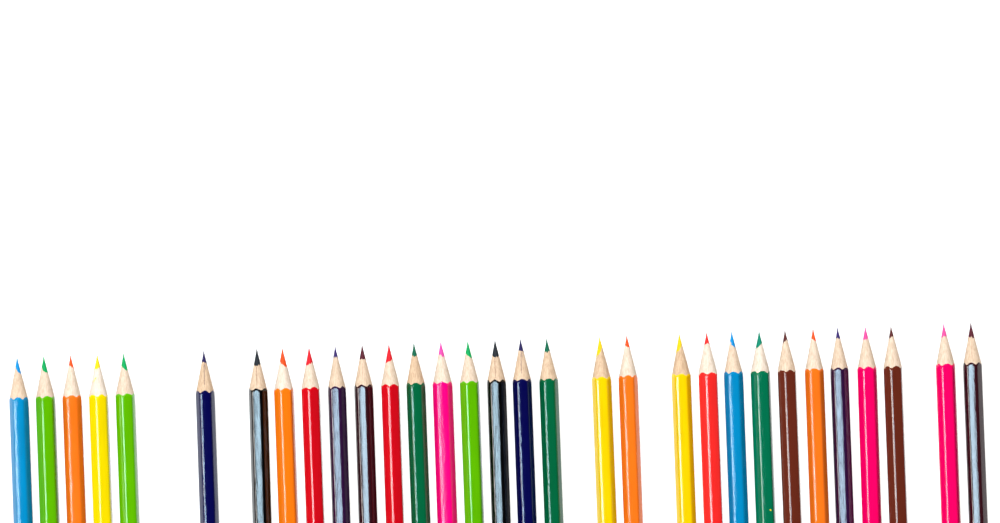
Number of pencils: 31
